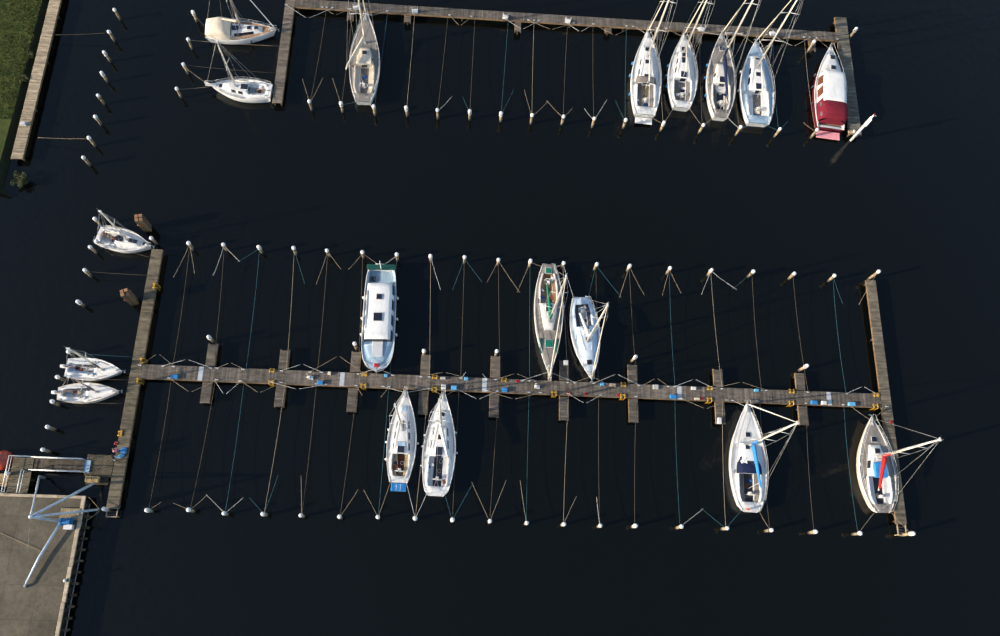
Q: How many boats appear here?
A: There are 18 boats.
